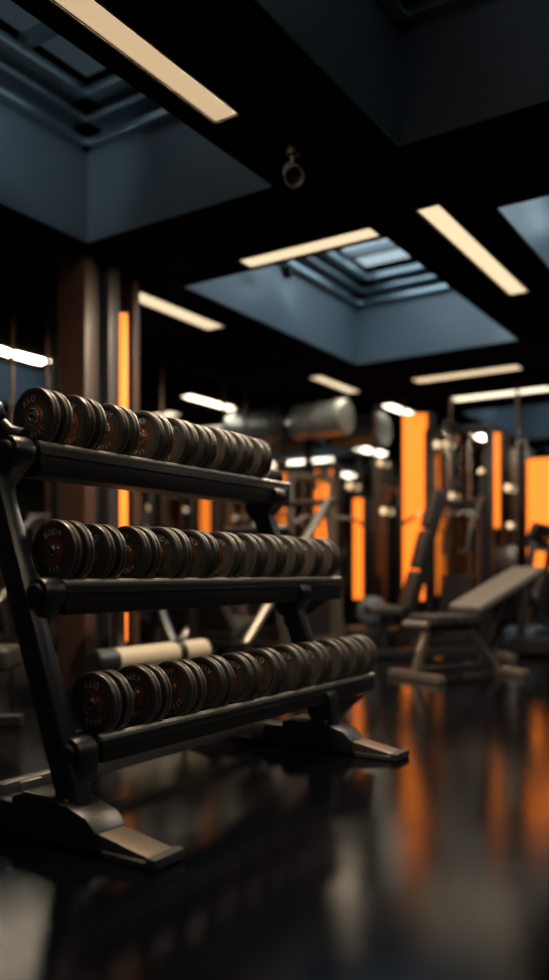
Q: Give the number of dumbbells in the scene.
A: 31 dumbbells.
